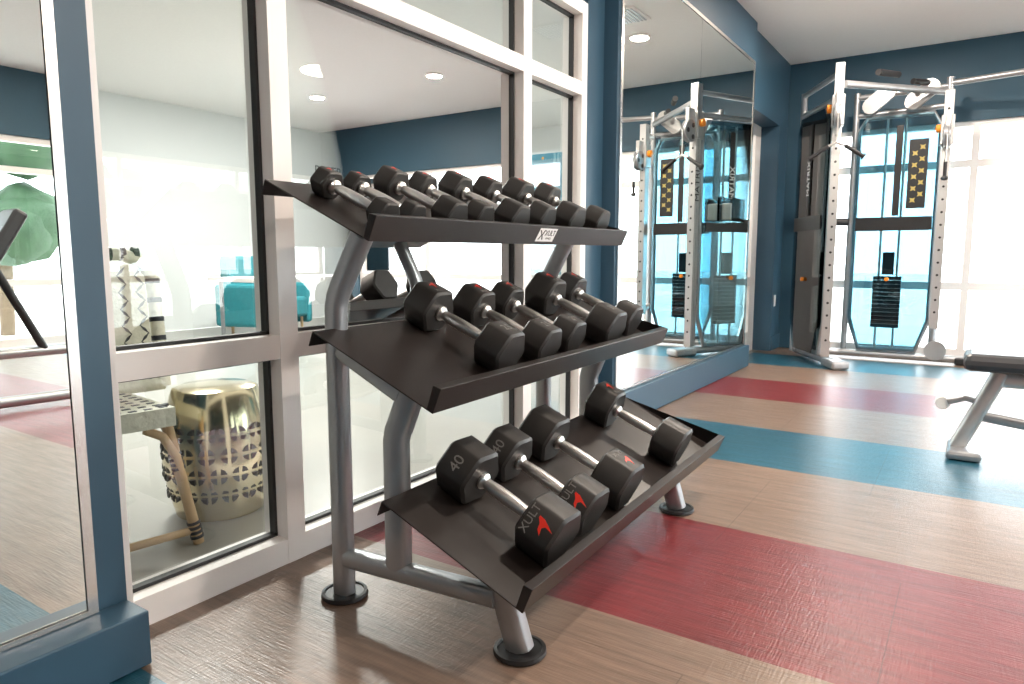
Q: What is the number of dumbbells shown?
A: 17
